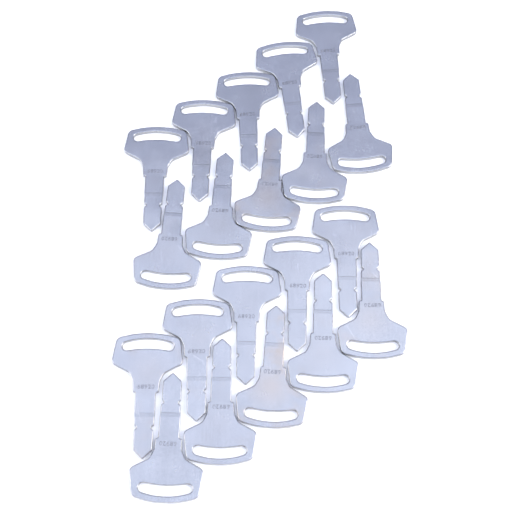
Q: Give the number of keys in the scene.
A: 20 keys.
